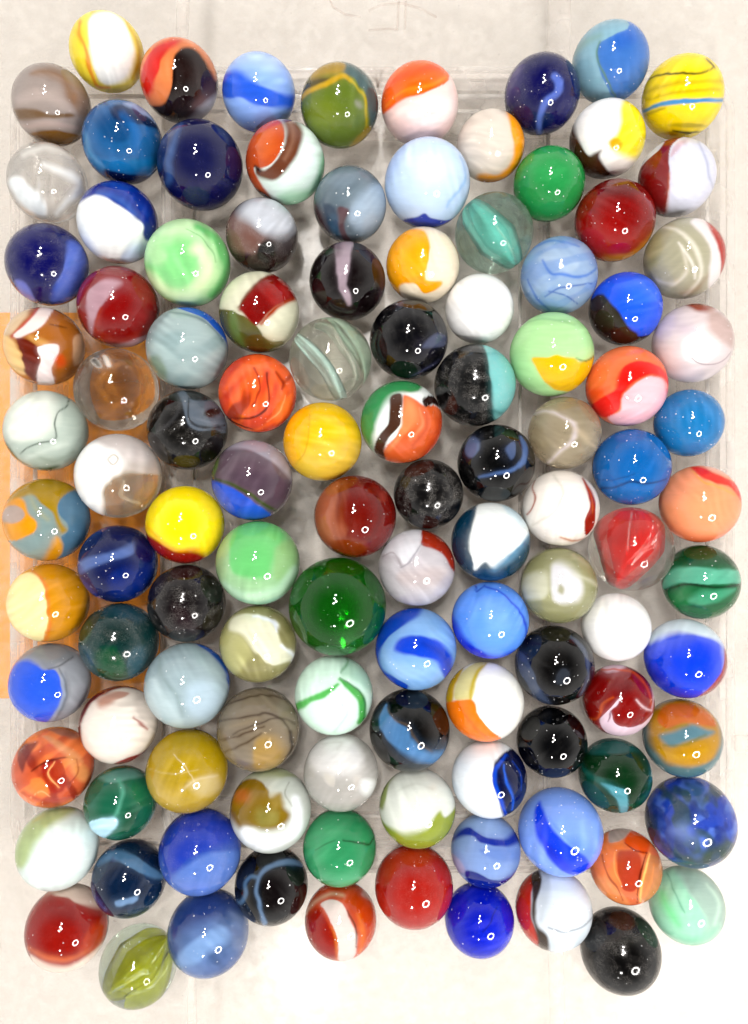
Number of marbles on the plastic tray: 112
